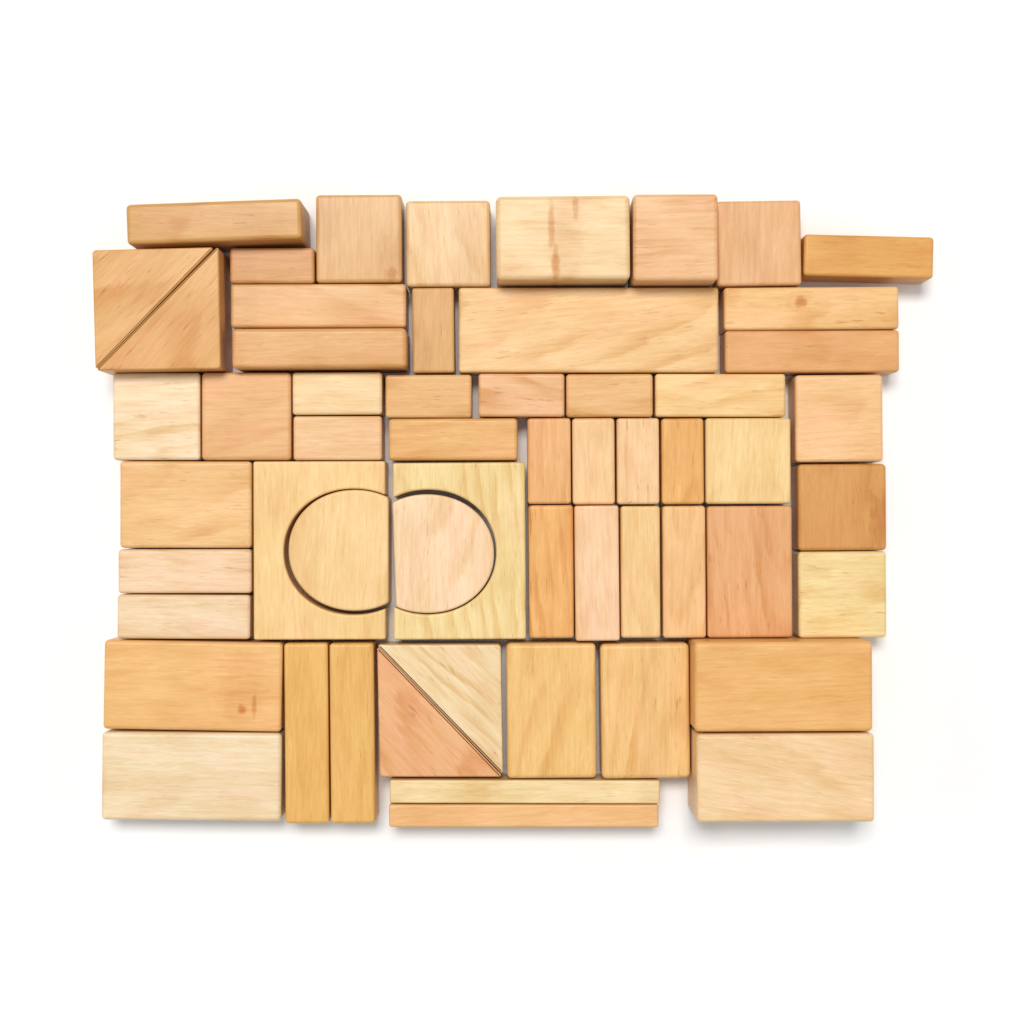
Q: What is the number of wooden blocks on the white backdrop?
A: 57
